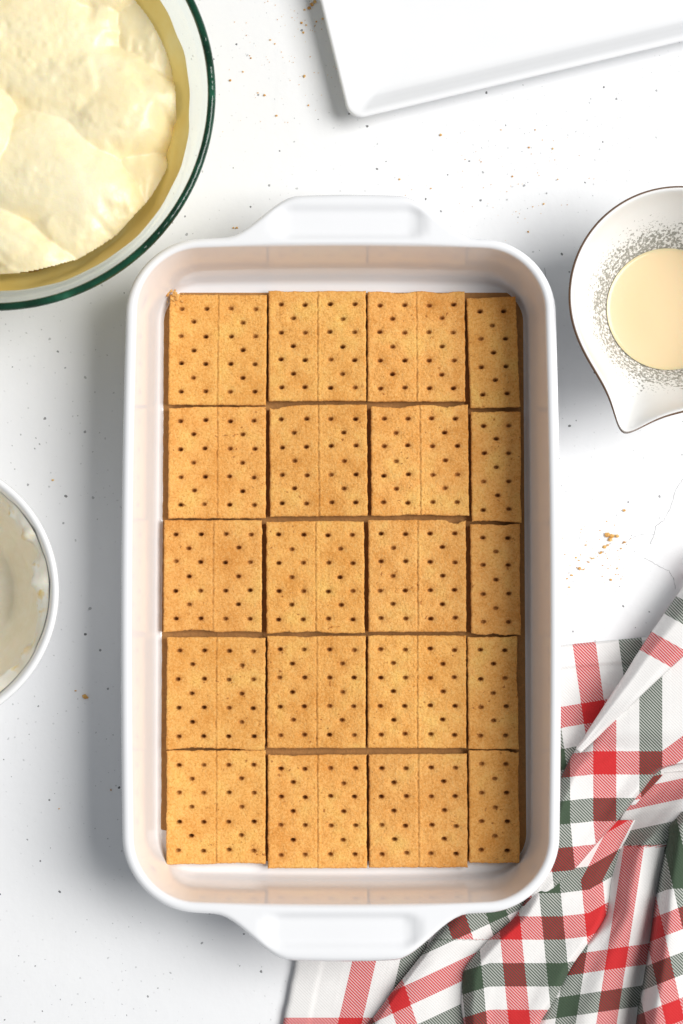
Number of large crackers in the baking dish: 15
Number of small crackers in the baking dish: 5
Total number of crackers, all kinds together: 20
